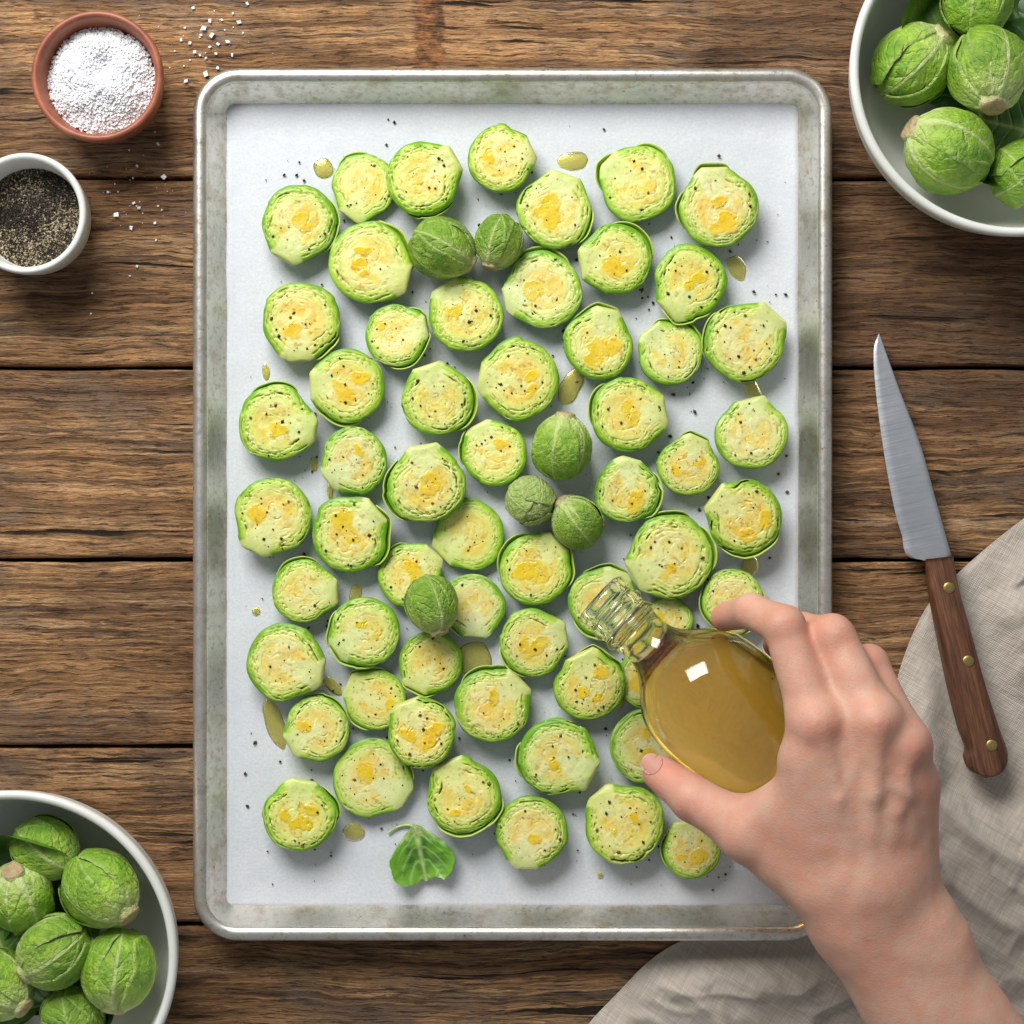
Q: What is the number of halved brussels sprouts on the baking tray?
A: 58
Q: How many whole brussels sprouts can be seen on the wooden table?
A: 18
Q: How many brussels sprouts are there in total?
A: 76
